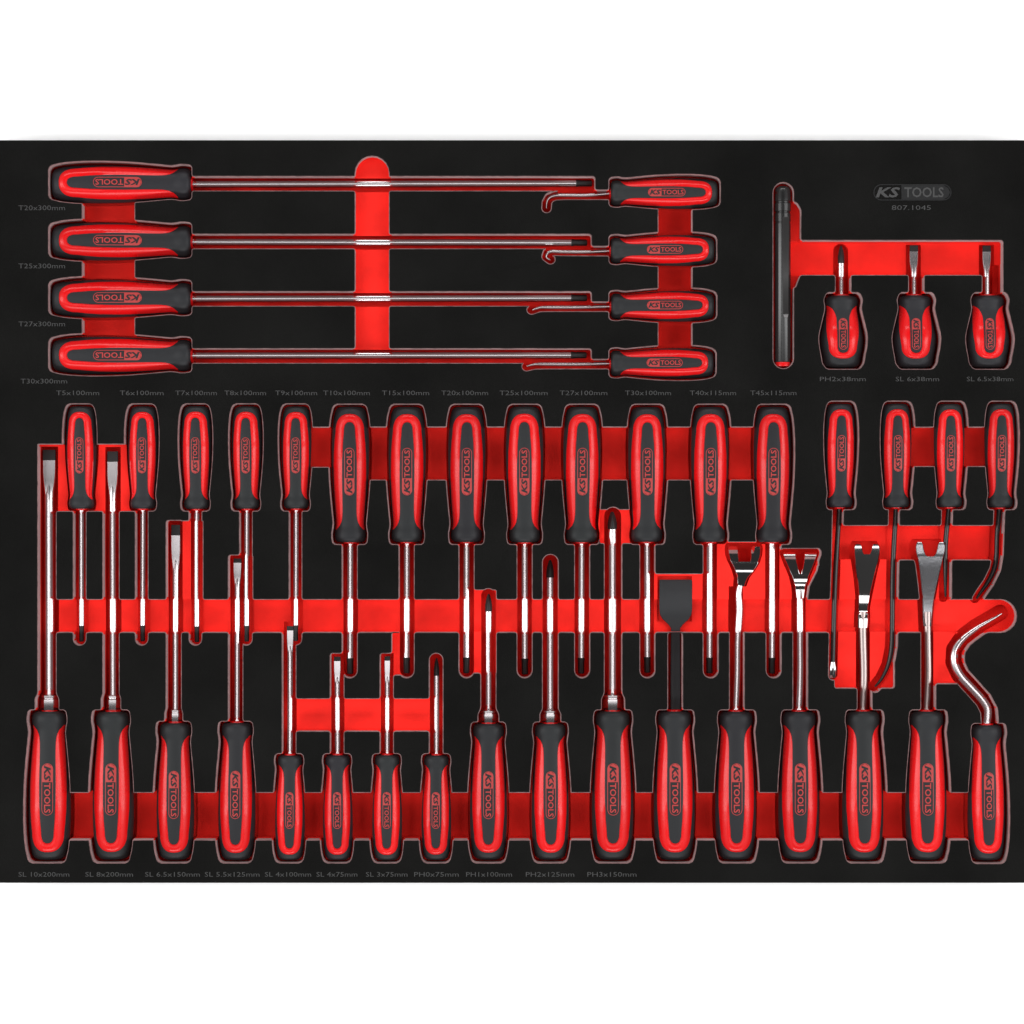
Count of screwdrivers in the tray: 31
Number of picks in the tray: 9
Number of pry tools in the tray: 4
